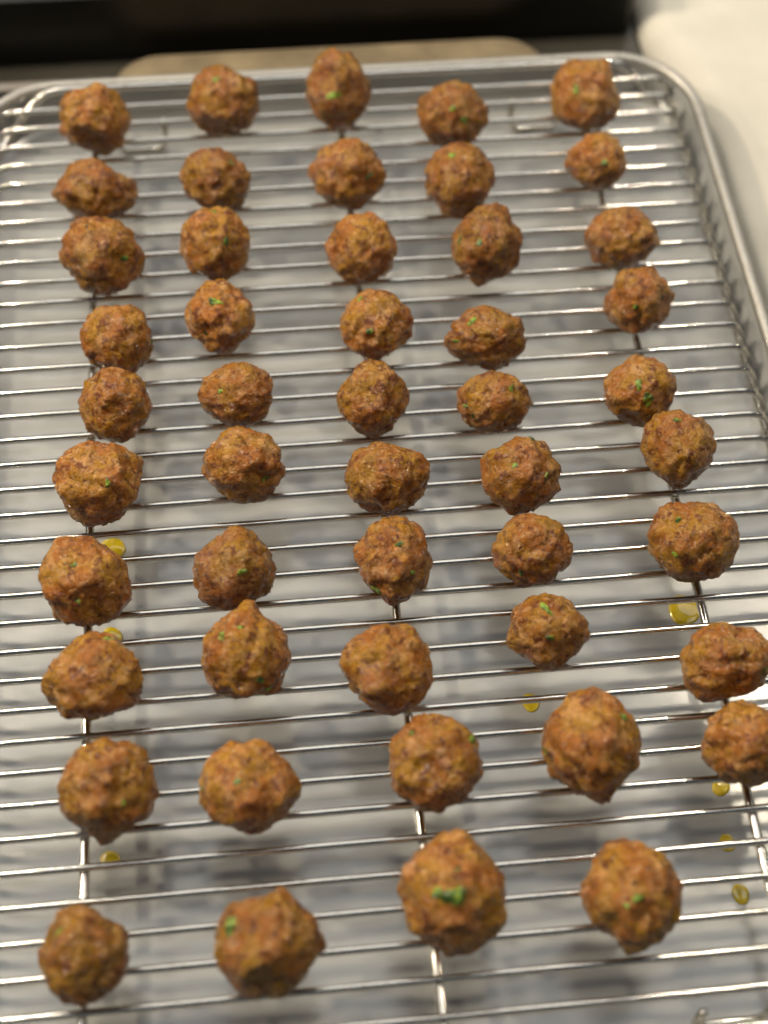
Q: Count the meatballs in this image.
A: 49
